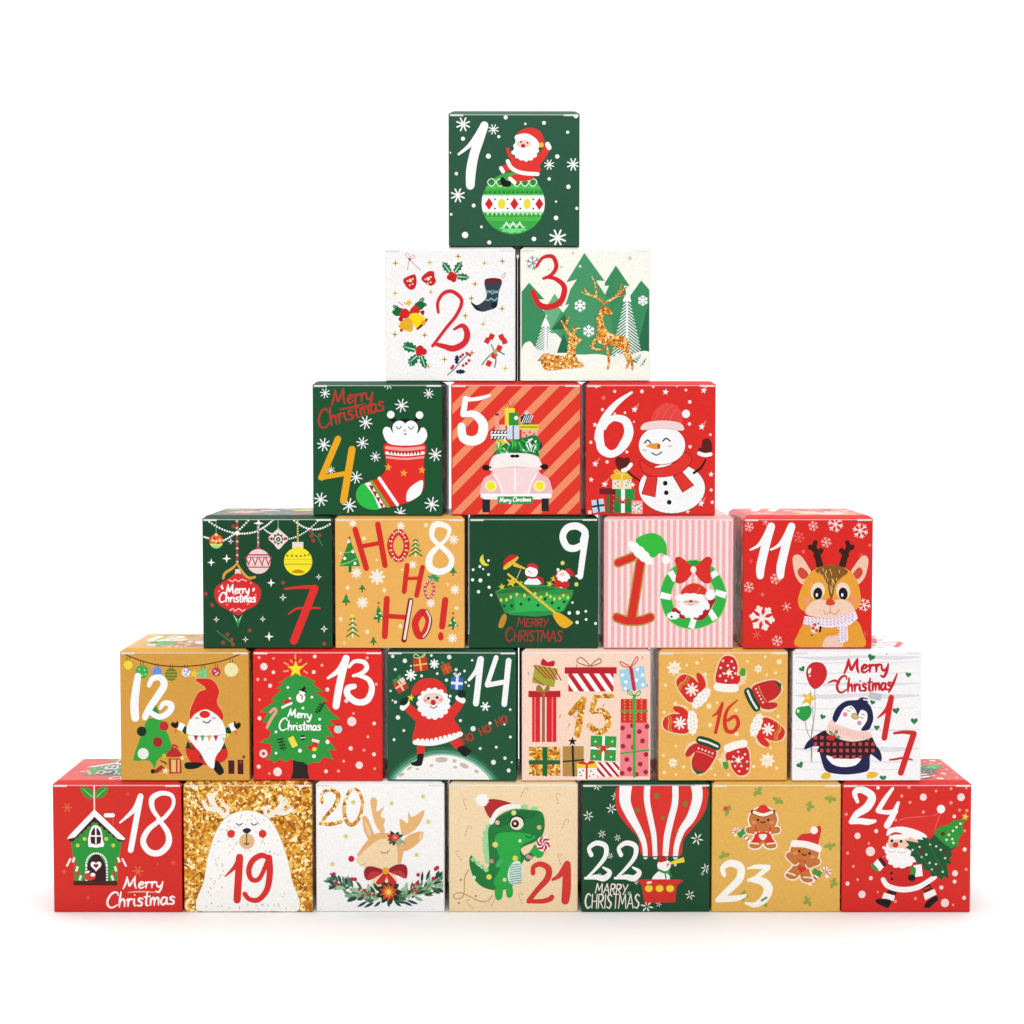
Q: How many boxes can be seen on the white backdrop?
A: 24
